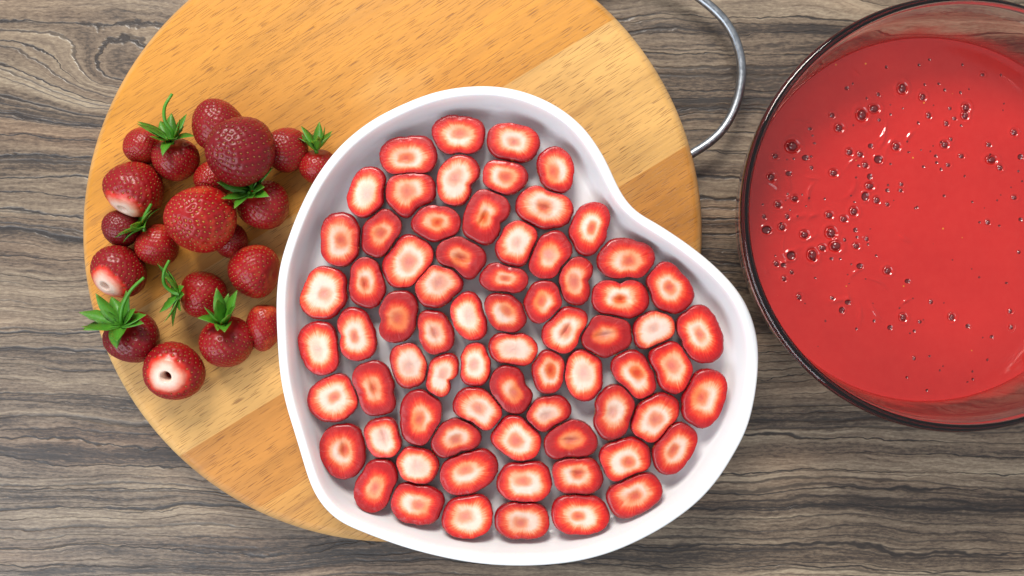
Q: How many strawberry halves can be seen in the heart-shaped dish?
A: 71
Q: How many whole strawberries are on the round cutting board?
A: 20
